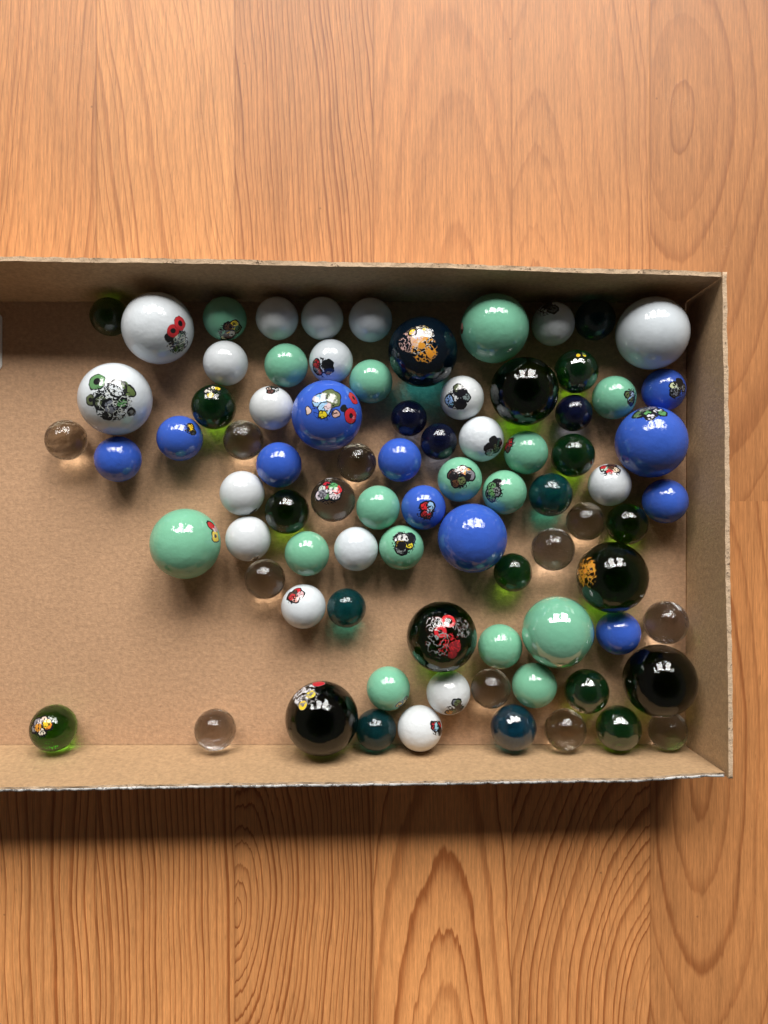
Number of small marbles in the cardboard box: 67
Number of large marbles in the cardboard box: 15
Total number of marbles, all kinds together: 82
